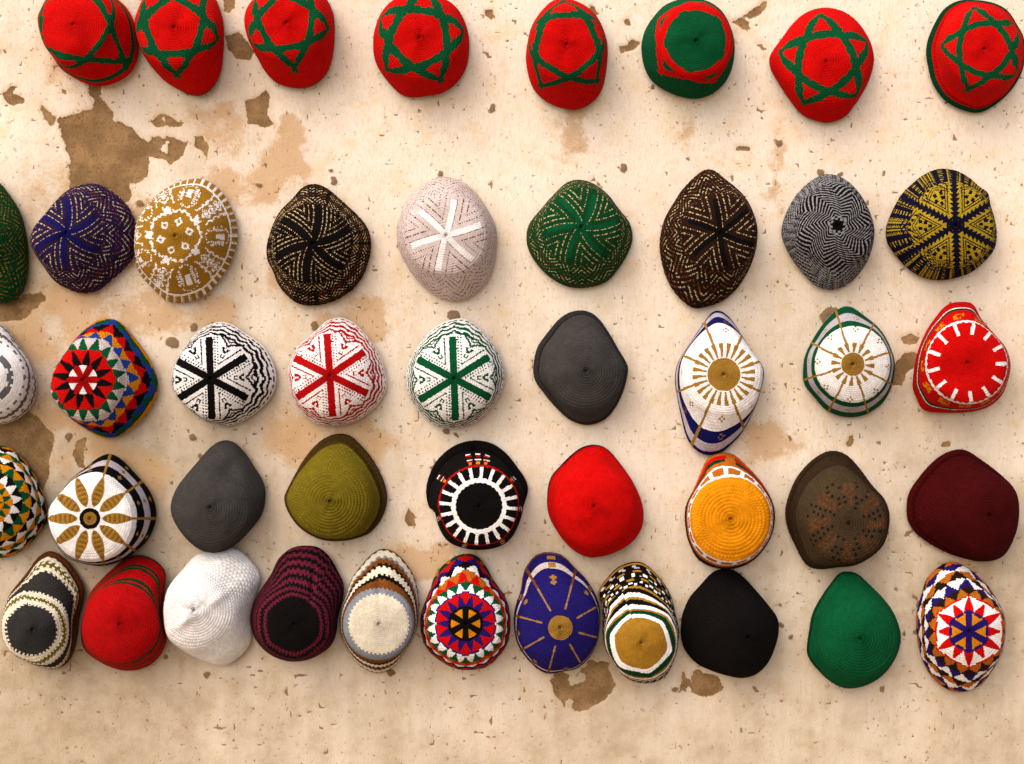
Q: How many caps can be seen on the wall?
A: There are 46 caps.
